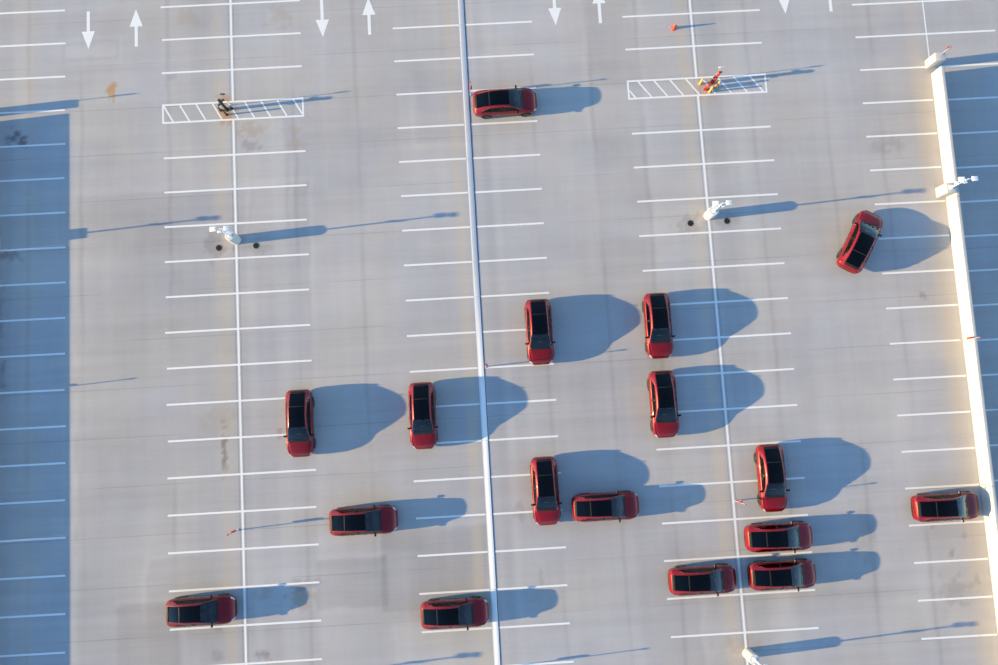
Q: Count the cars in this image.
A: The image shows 17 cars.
